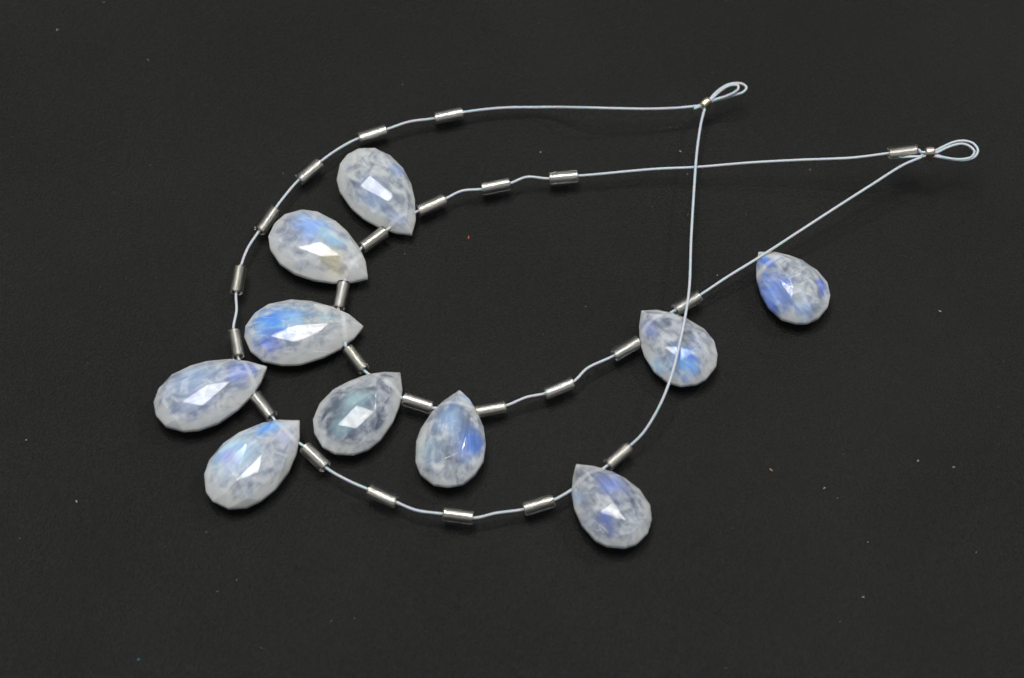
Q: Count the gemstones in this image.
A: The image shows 10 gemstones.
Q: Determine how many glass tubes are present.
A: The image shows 24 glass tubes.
